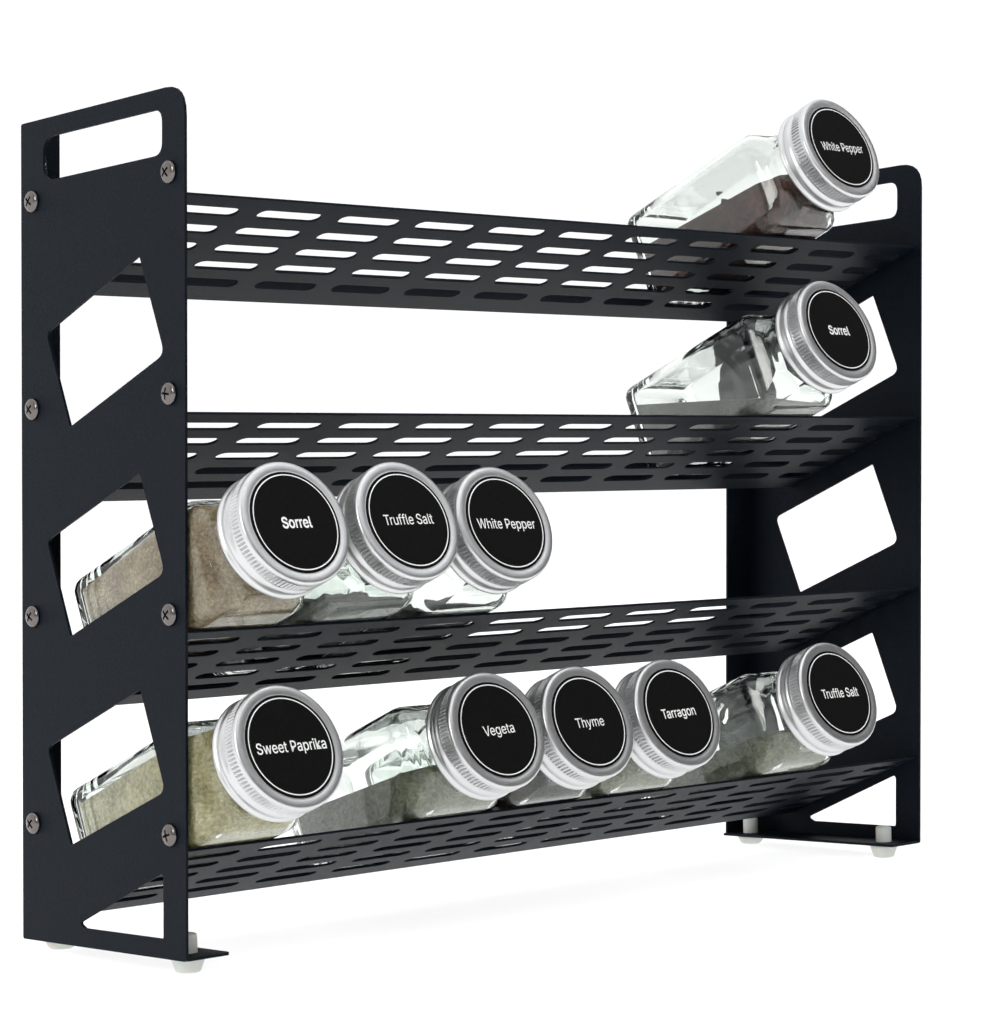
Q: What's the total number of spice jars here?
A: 10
